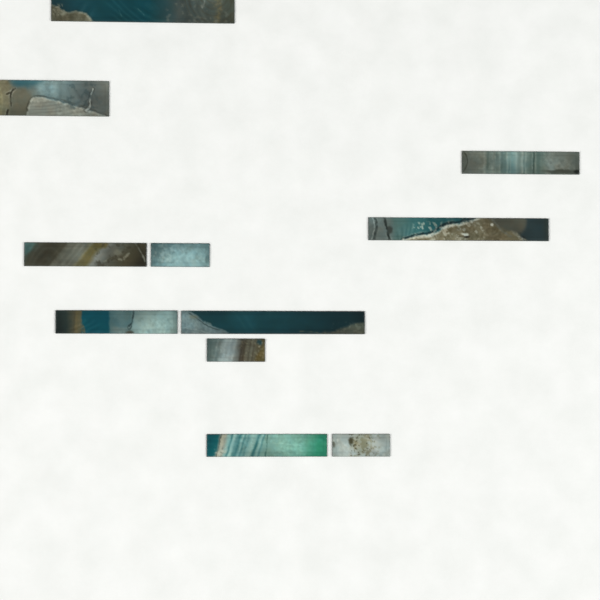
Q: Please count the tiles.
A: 11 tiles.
